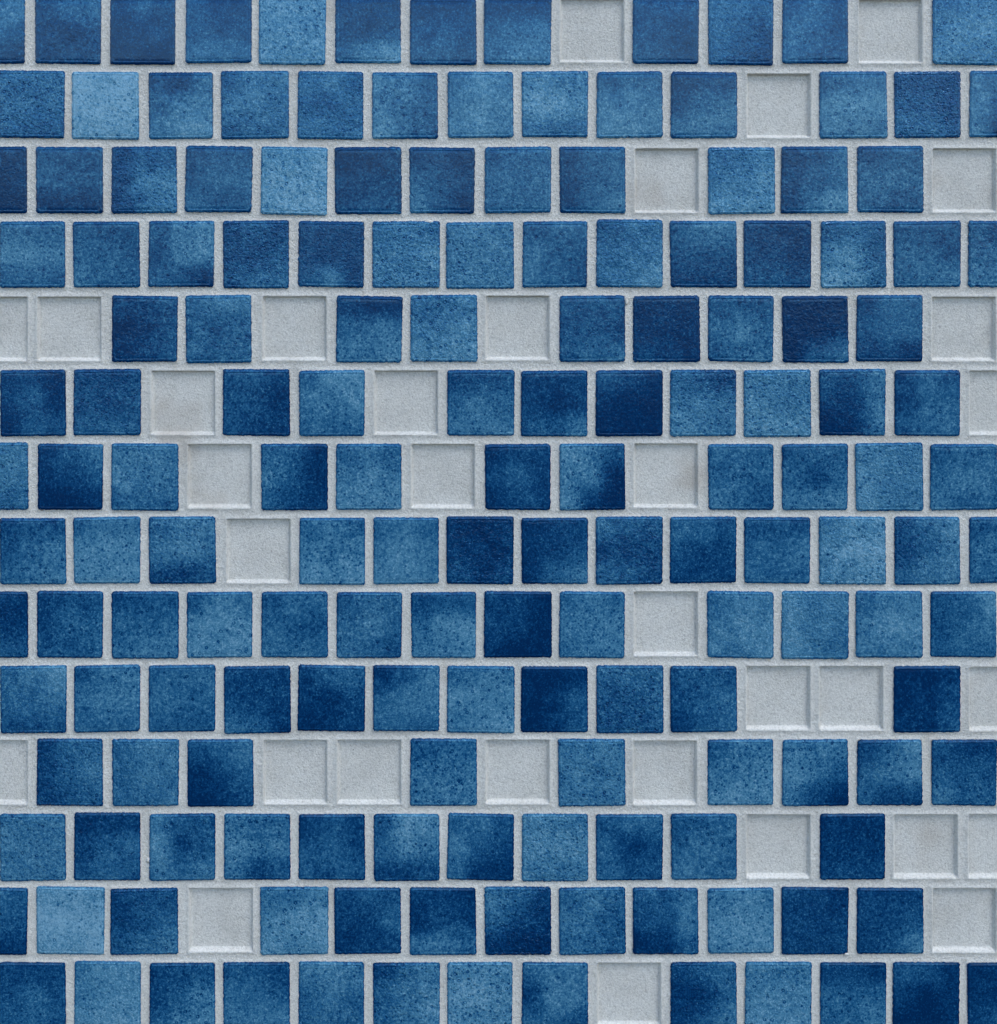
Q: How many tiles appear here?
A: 164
